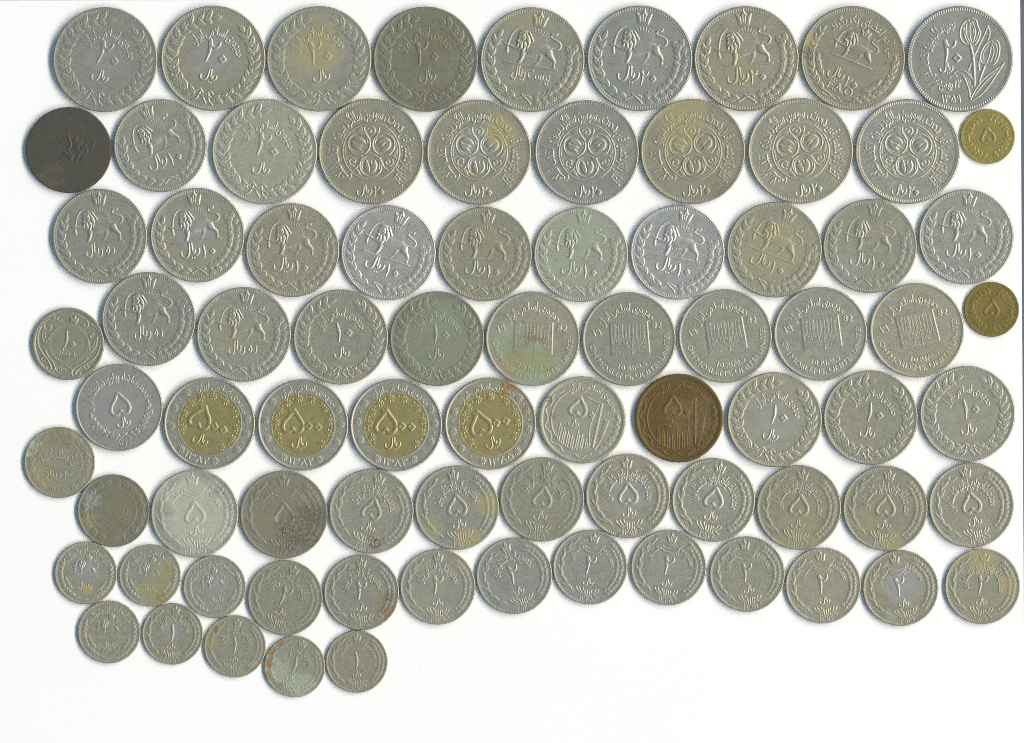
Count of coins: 80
